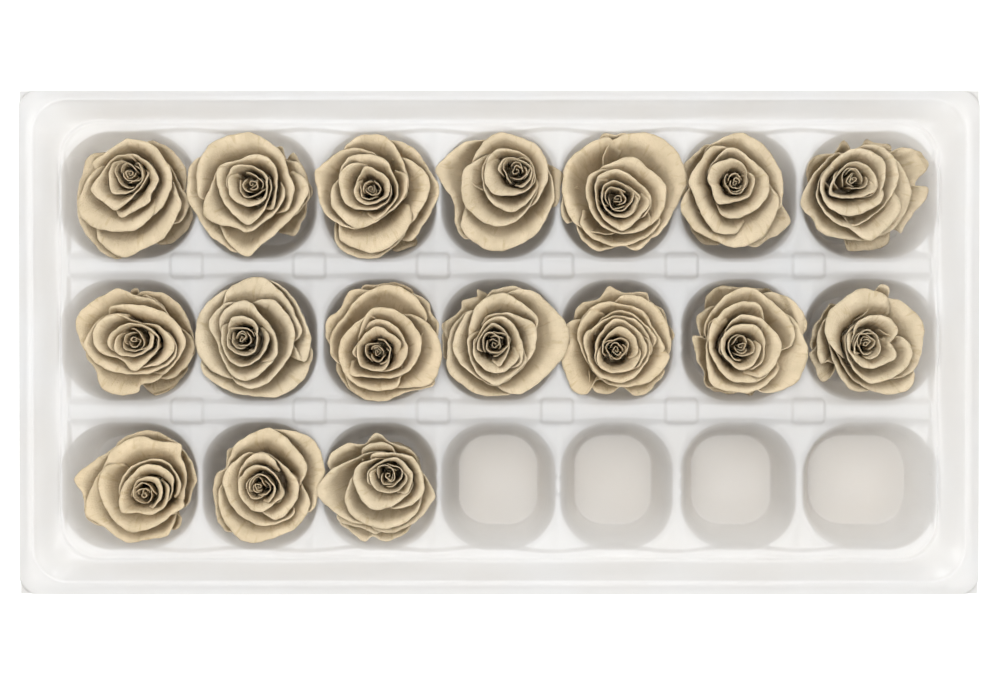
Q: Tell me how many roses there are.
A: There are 17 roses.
